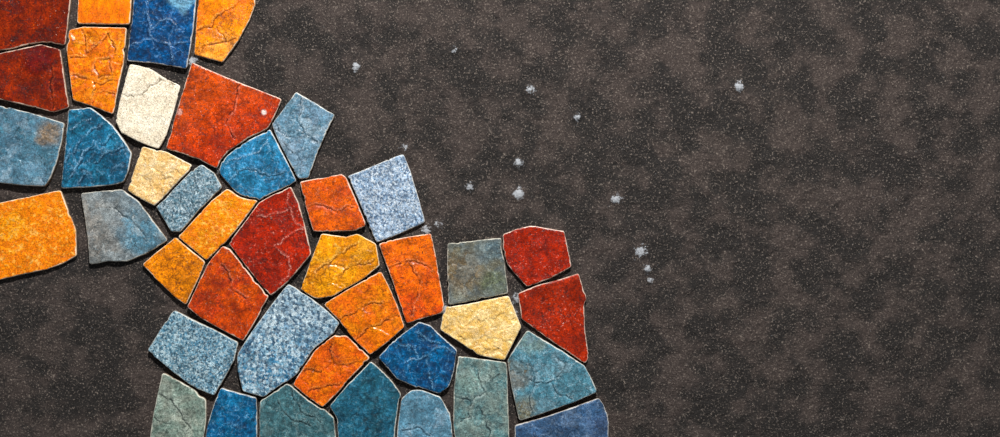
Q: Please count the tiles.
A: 41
